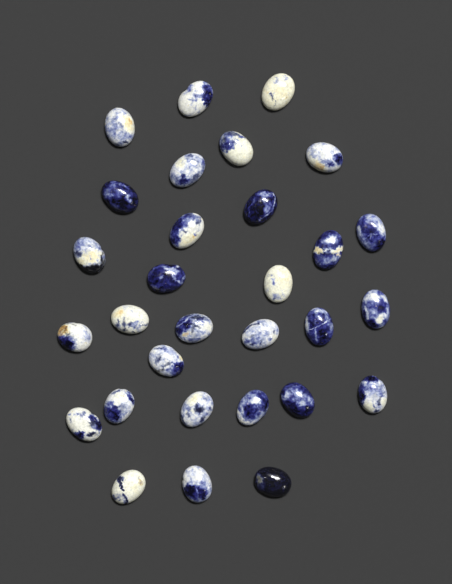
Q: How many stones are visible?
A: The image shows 30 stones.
